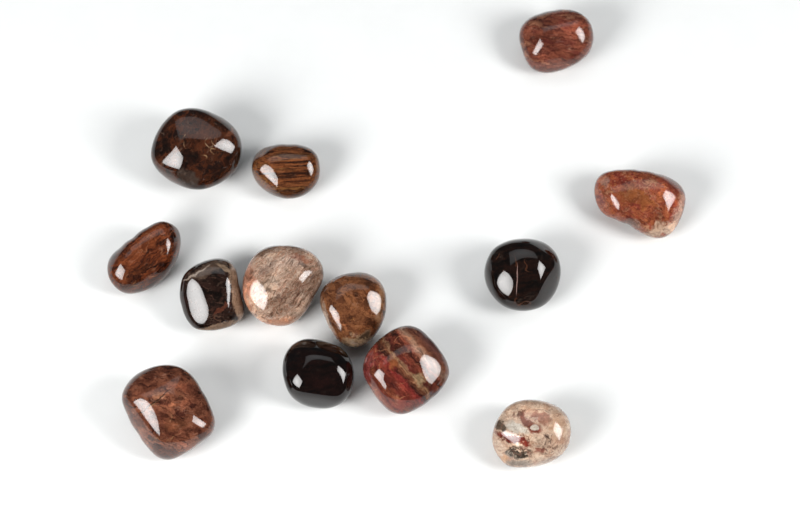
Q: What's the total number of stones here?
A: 13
